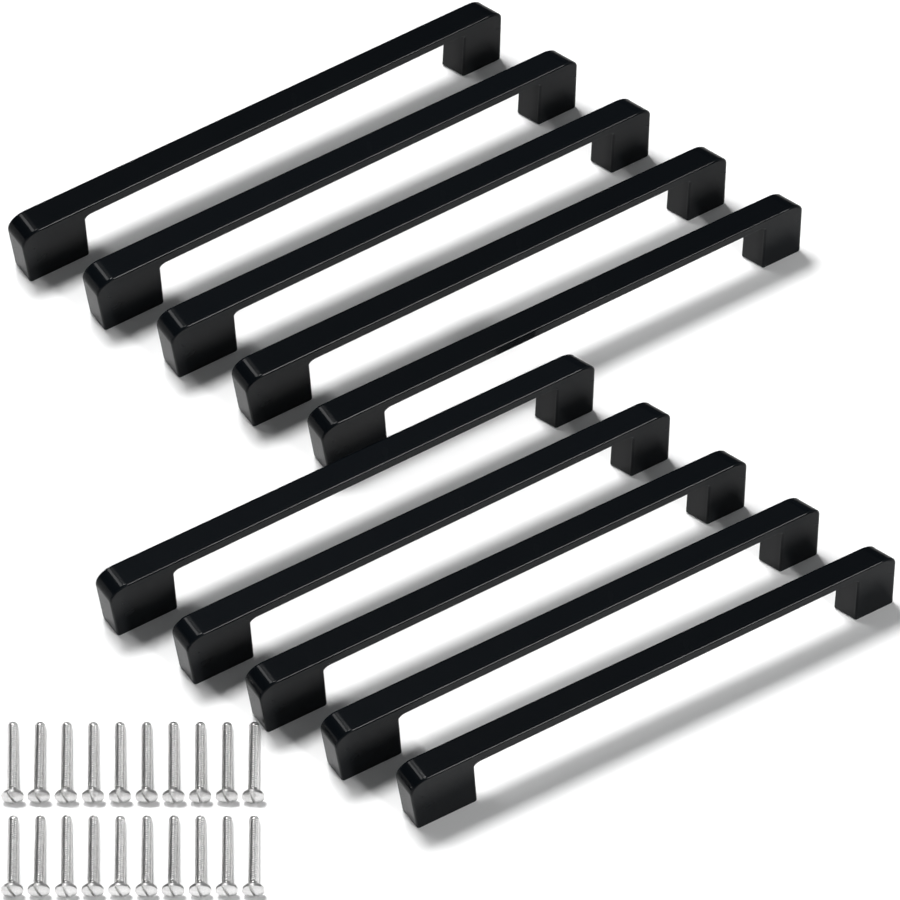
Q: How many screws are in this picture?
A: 20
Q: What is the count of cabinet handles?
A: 10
